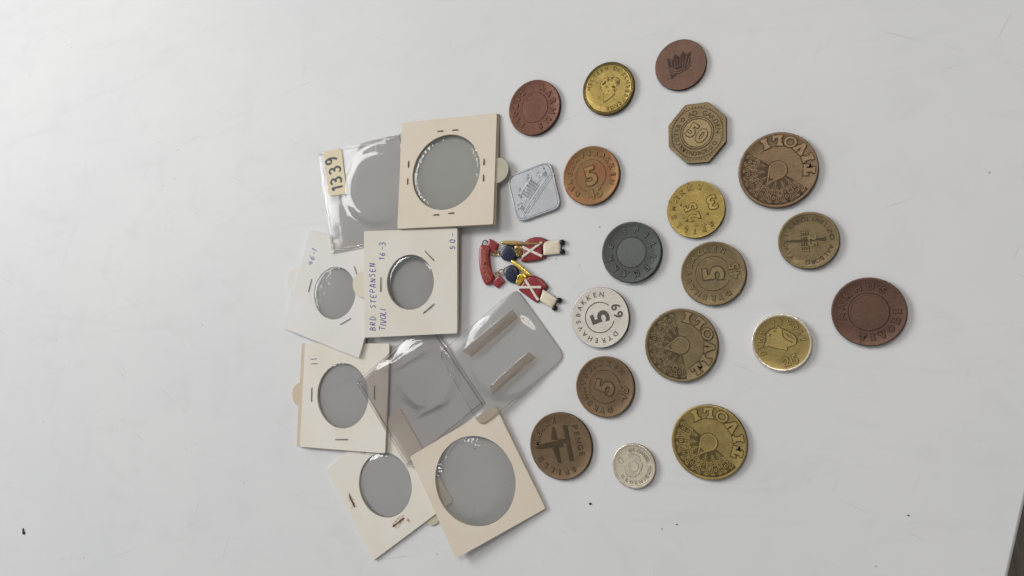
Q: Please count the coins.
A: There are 19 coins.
